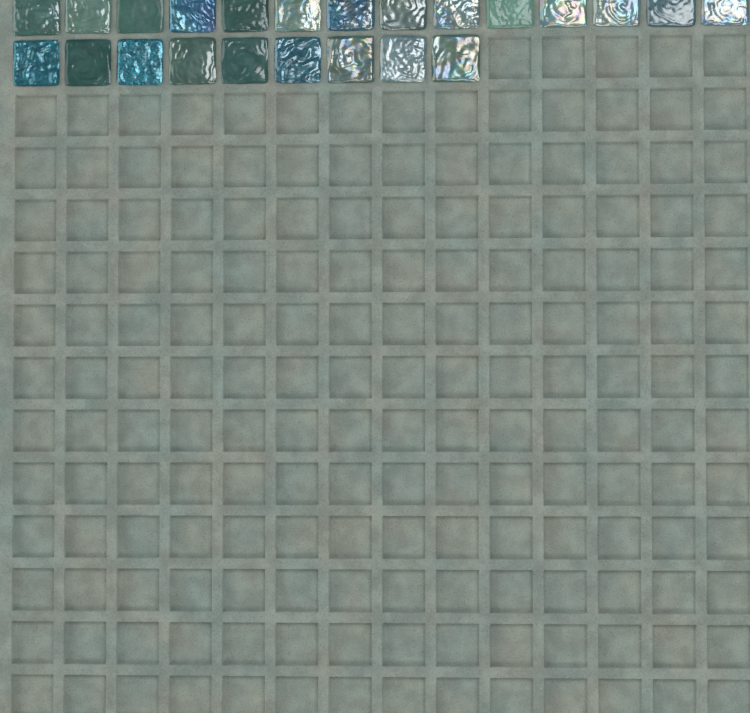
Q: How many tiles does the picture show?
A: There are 23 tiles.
